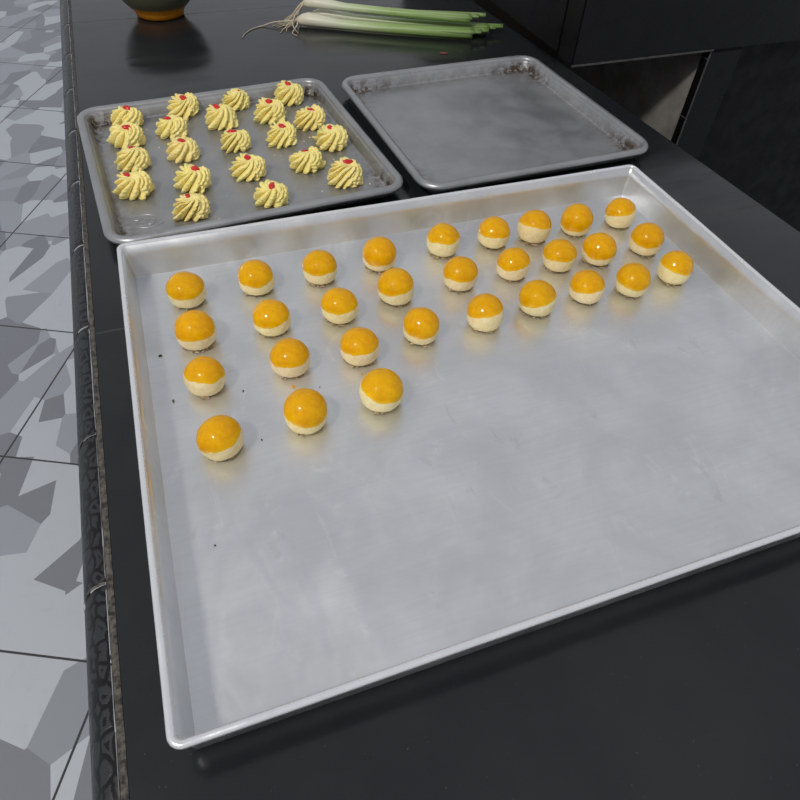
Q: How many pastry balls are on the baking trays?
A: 30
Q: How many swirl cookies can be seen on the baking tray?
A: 21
